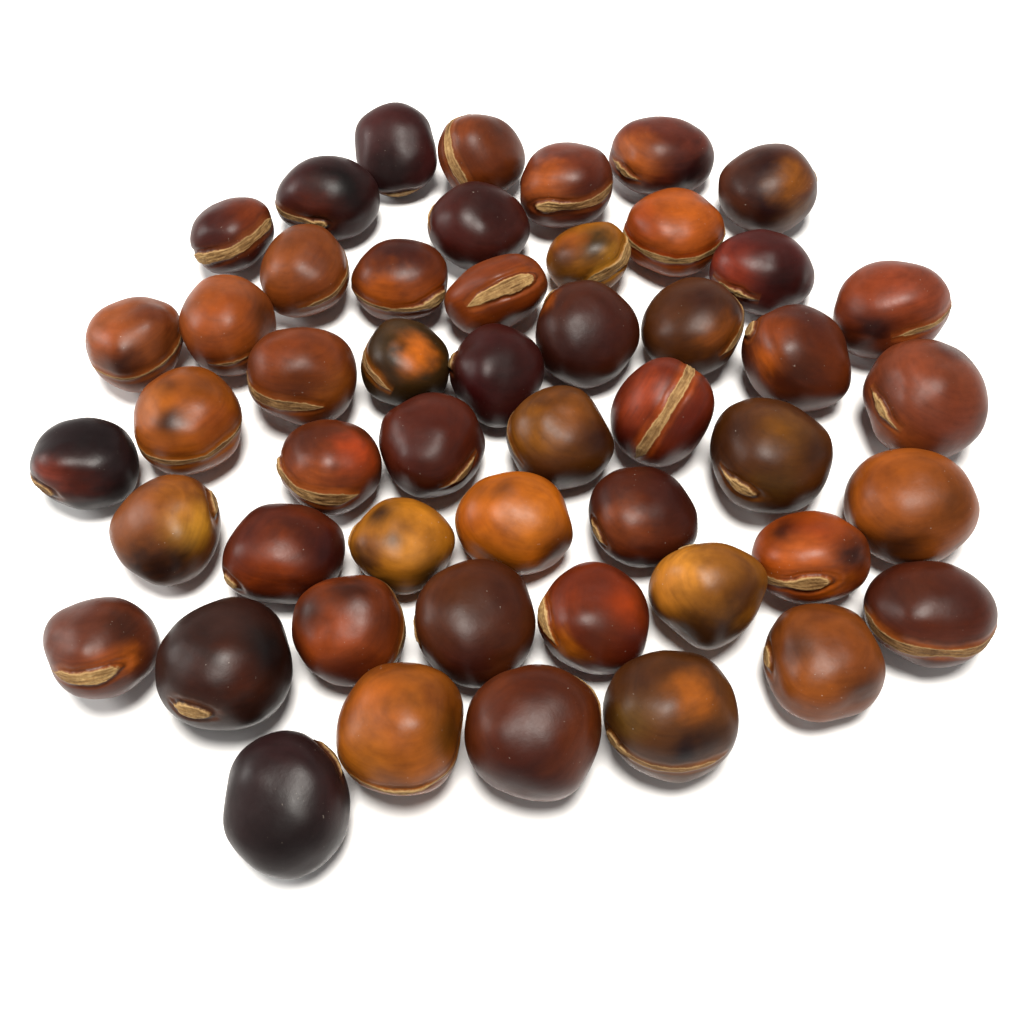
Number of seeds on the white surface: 50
